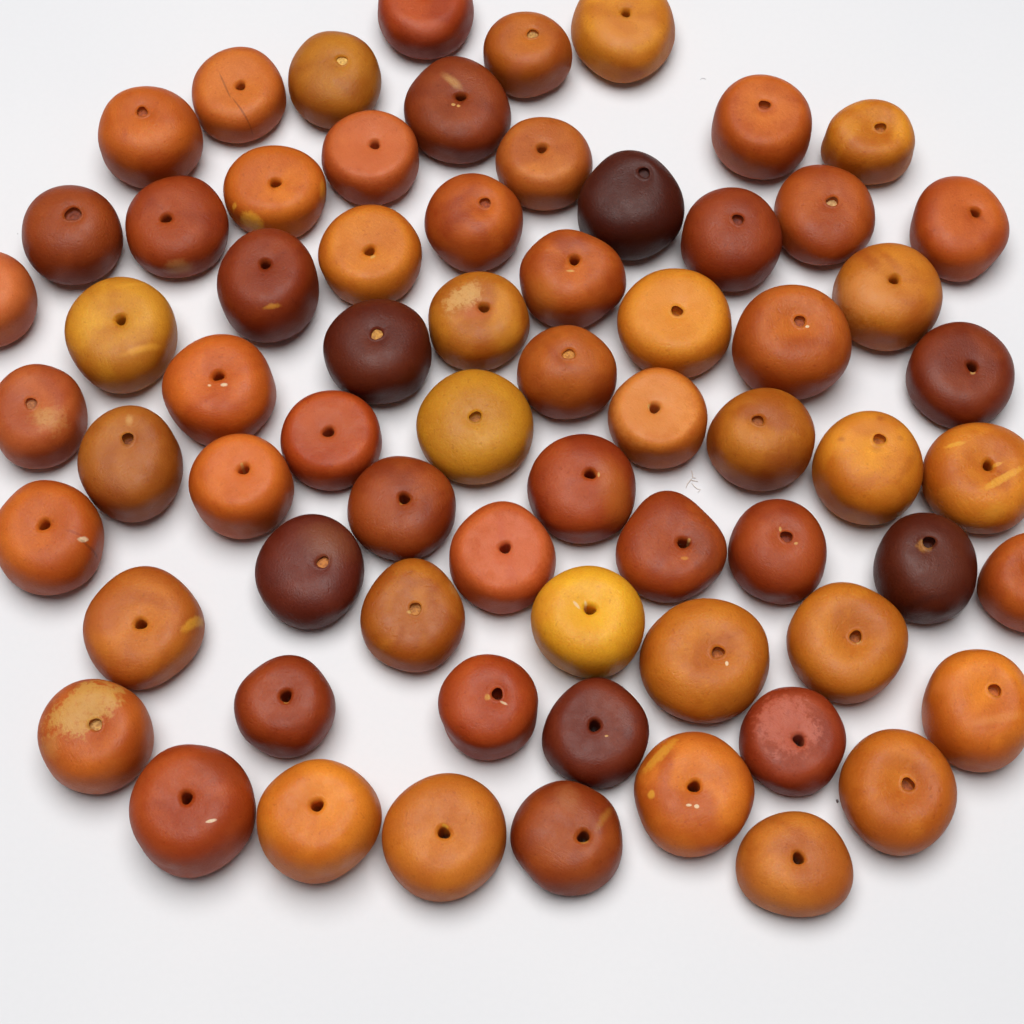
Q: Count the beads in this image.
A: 68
